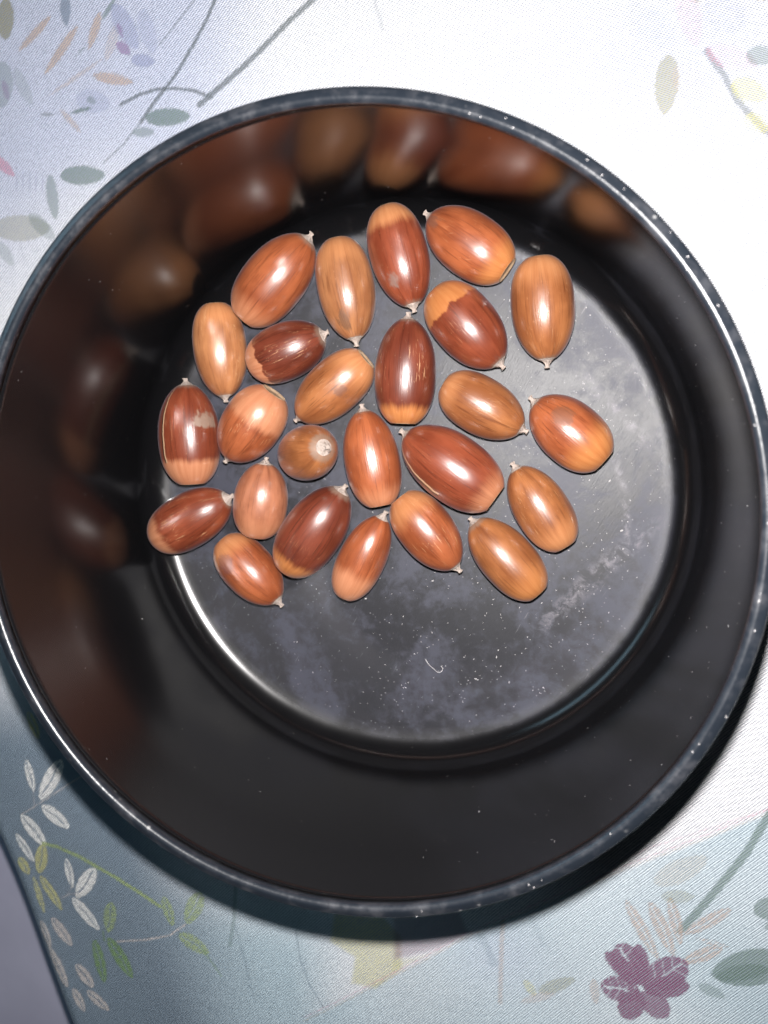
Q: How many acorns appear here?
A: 25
